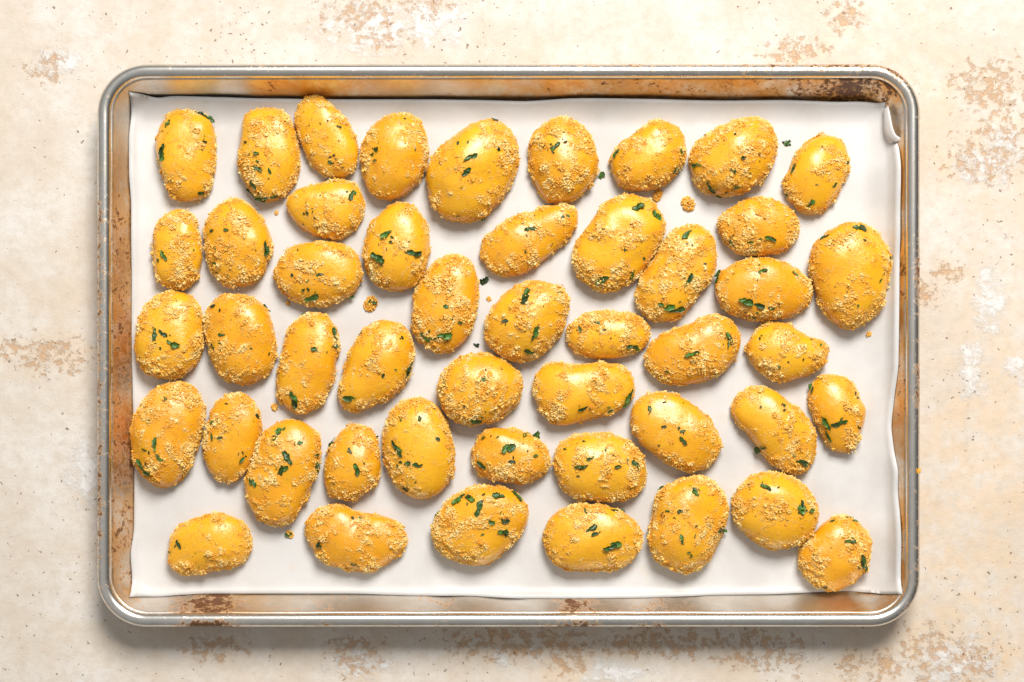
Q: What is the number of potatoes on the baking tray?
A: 48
